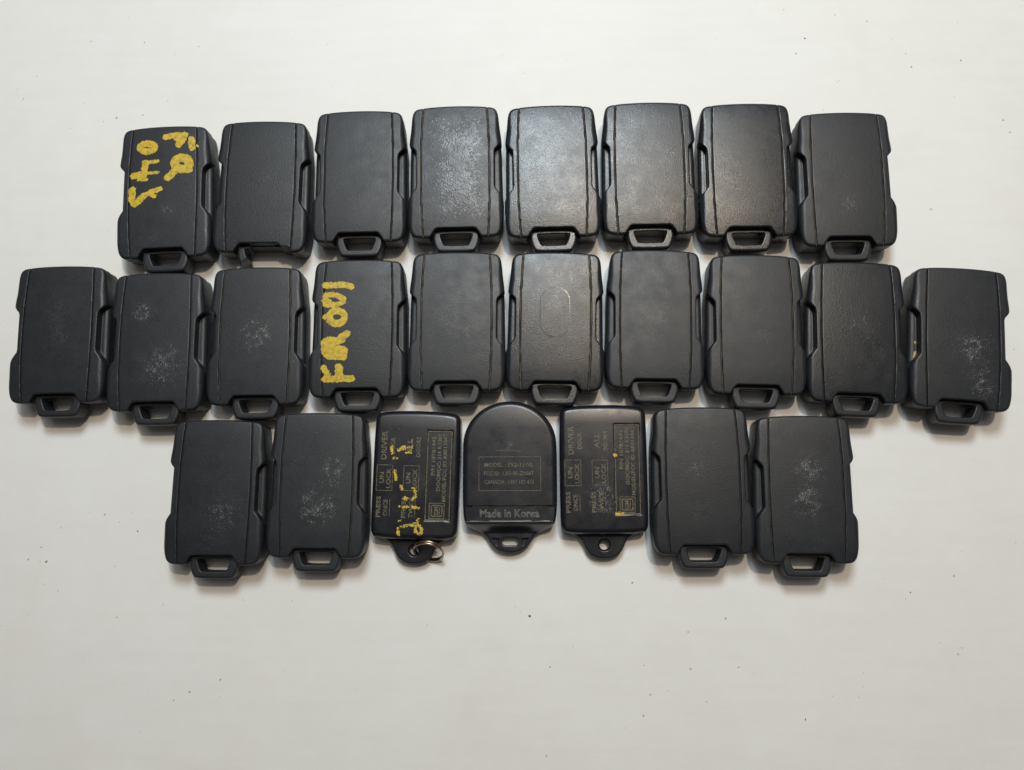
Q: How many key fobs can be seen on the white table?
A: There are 25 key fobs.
